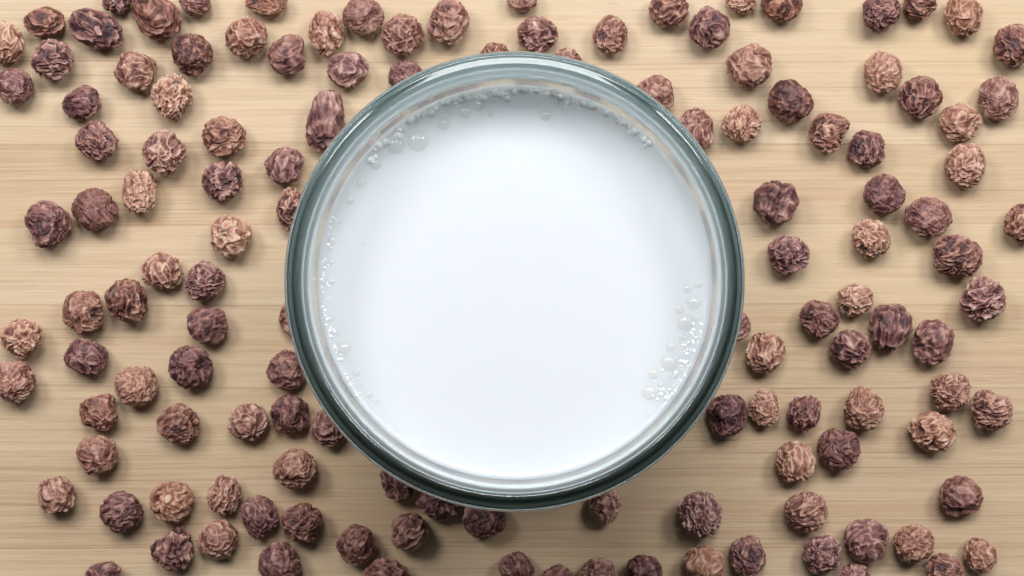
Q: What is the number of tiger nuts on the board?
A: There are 132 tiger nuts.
